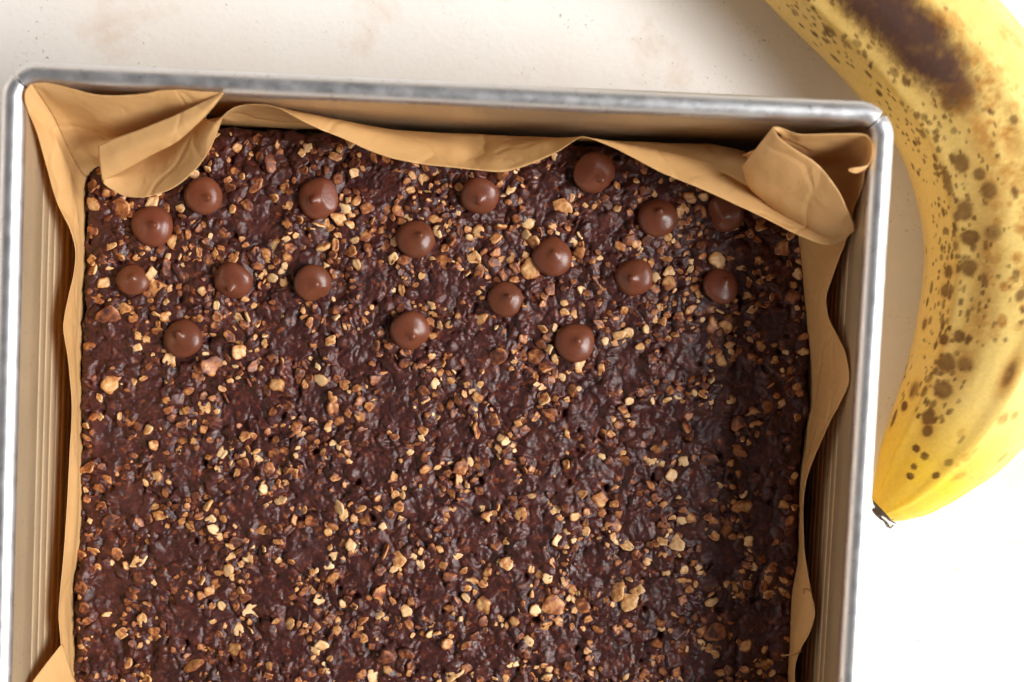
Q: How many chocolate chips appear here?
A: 18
